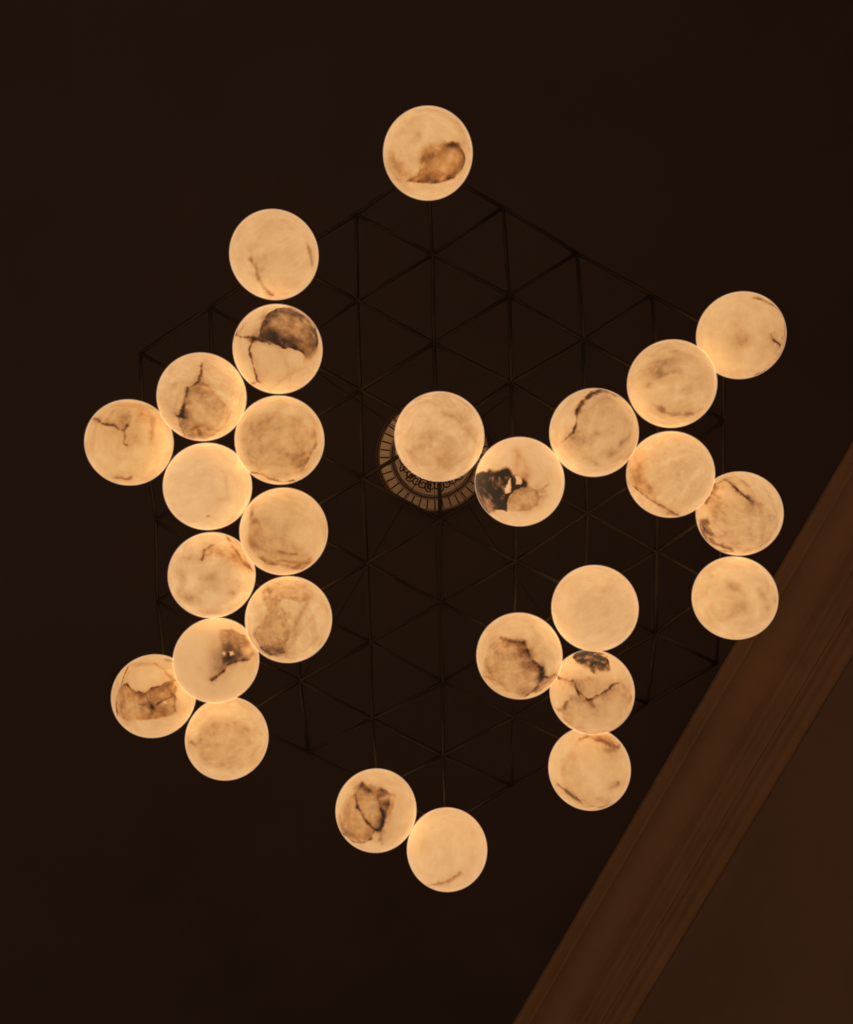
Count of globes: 27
